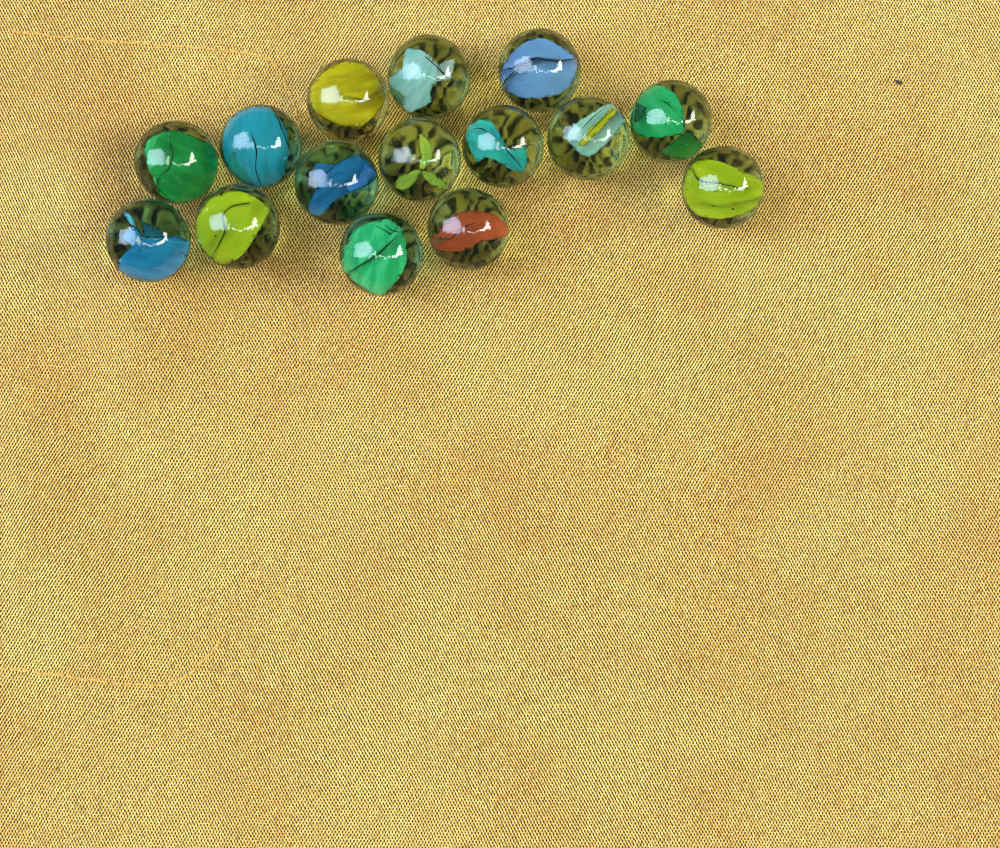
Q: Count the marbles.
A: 15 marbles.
